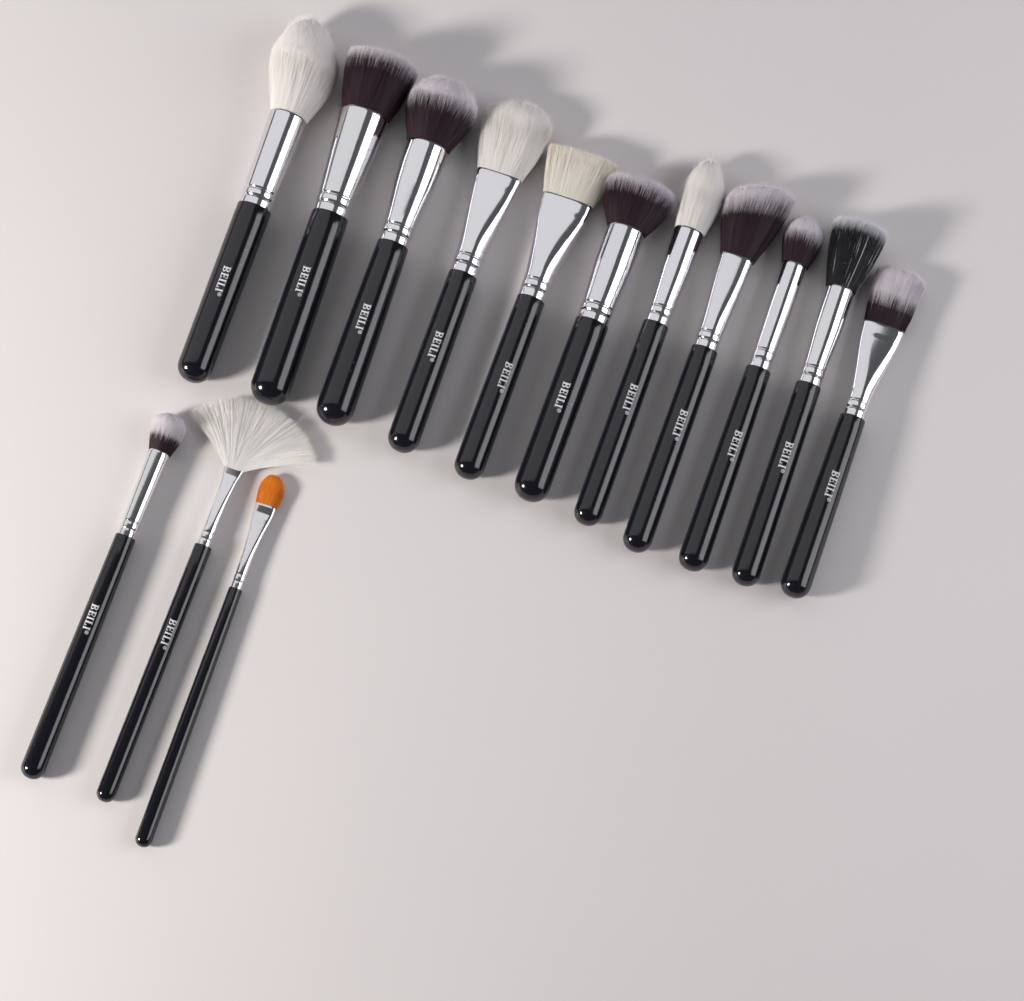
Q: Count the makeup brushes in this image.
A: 14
